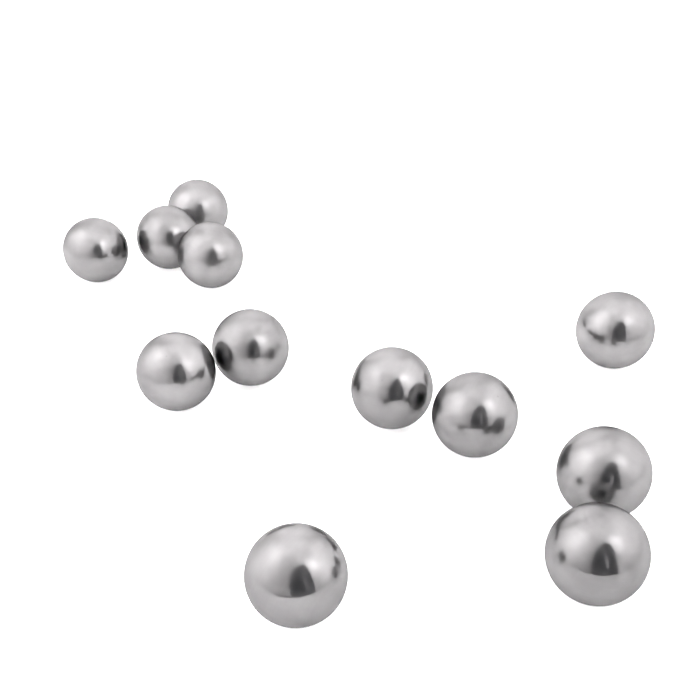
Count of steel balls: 12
